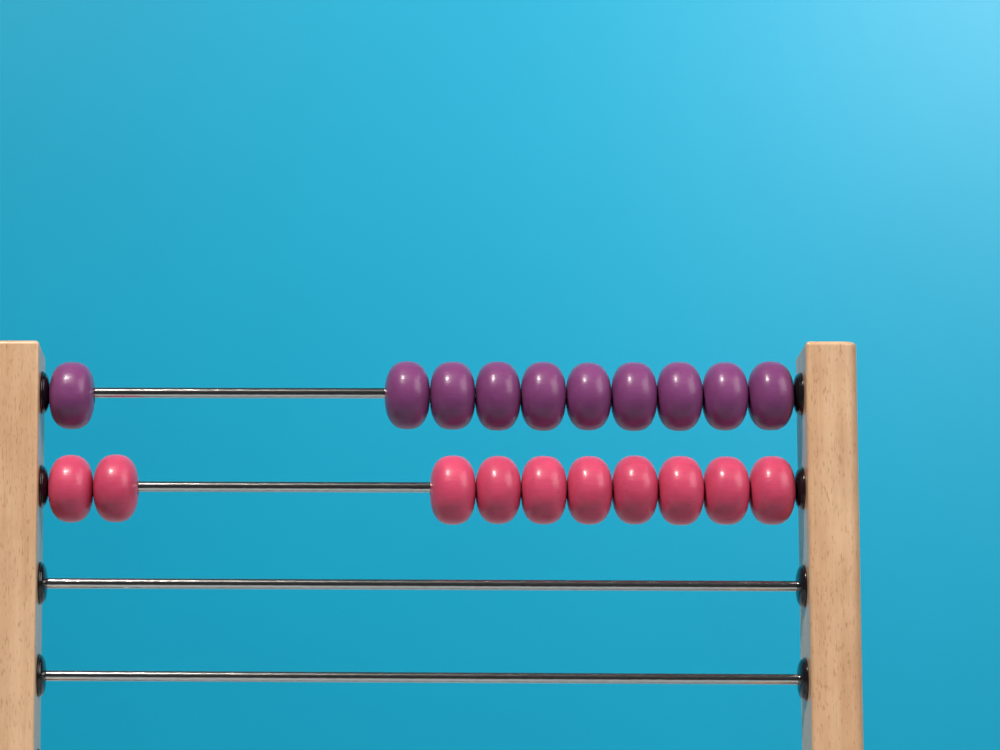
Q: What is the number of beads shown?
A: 20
